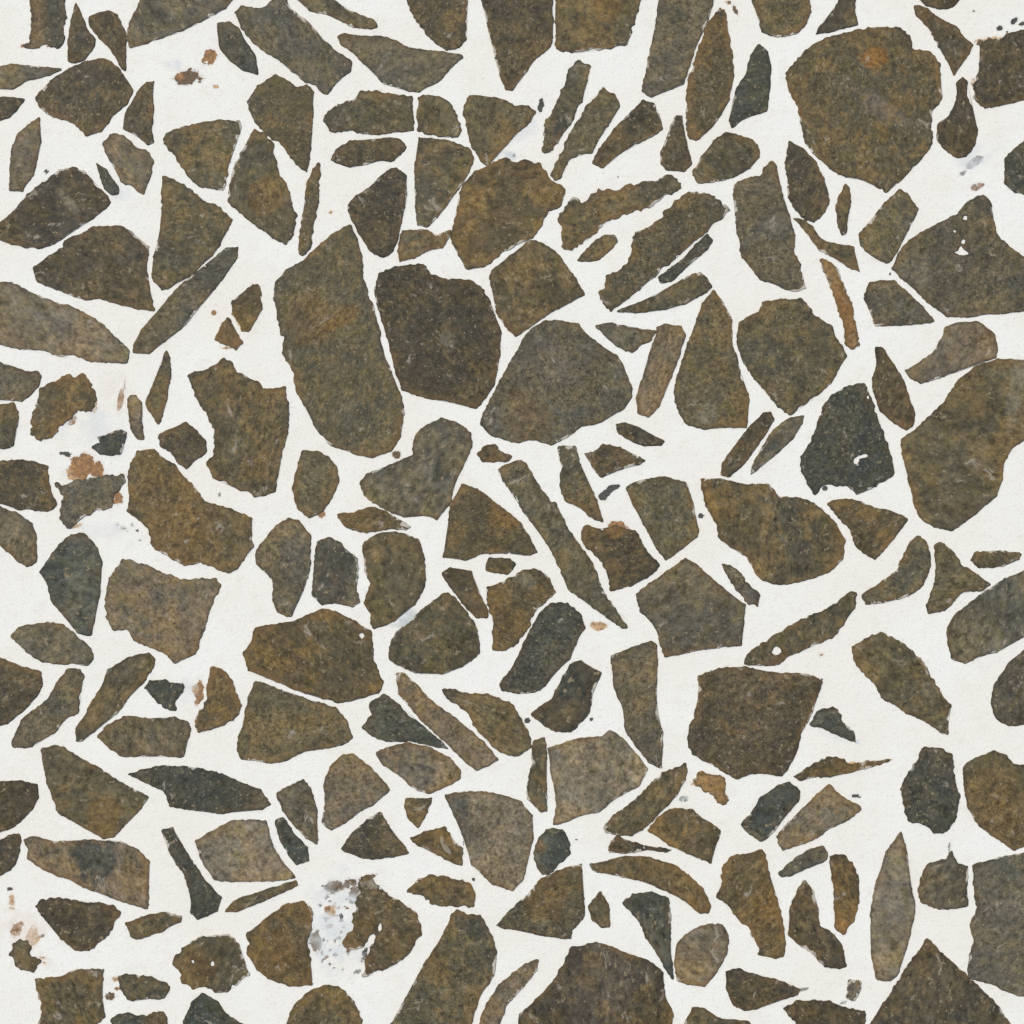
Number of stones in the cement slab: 200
